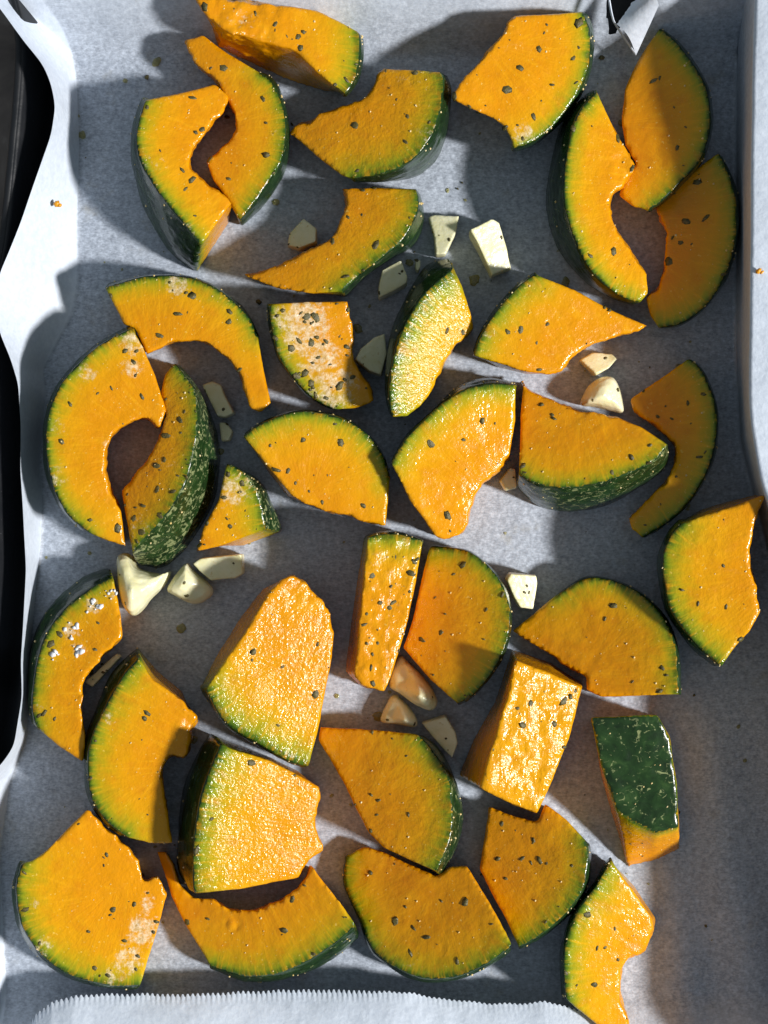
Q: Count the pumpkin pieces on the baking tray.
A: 36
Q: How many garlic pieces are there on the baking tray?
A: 19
